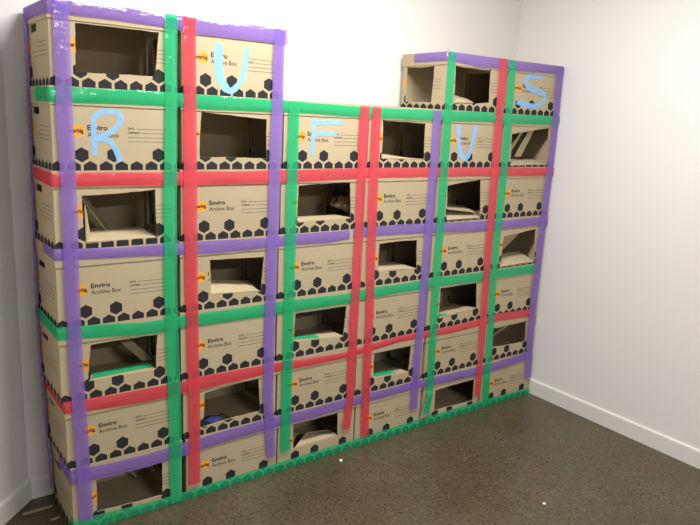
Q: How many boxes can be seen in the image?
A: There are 40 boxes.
